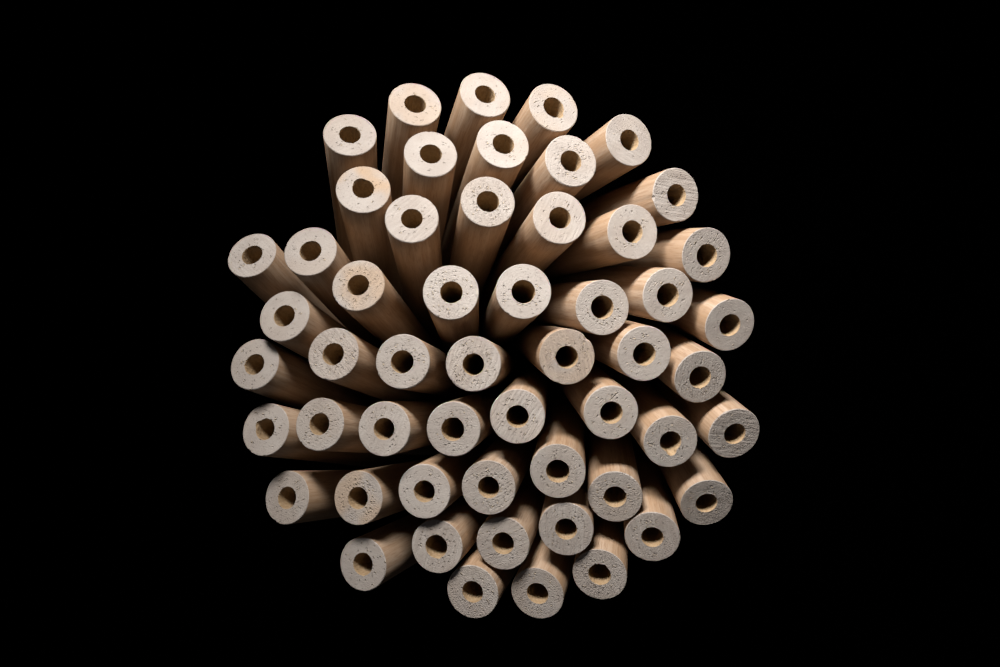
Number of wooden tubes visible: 54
